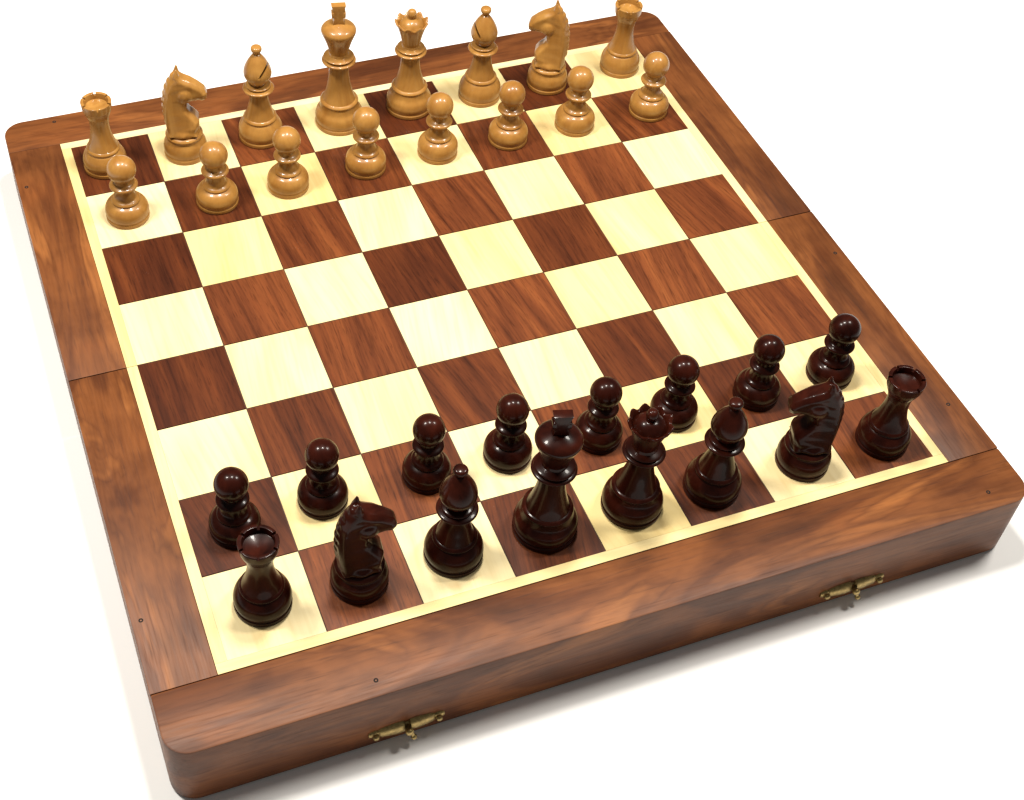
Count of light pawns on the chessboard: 8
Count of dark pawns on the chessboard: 8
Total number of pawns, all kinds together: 16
